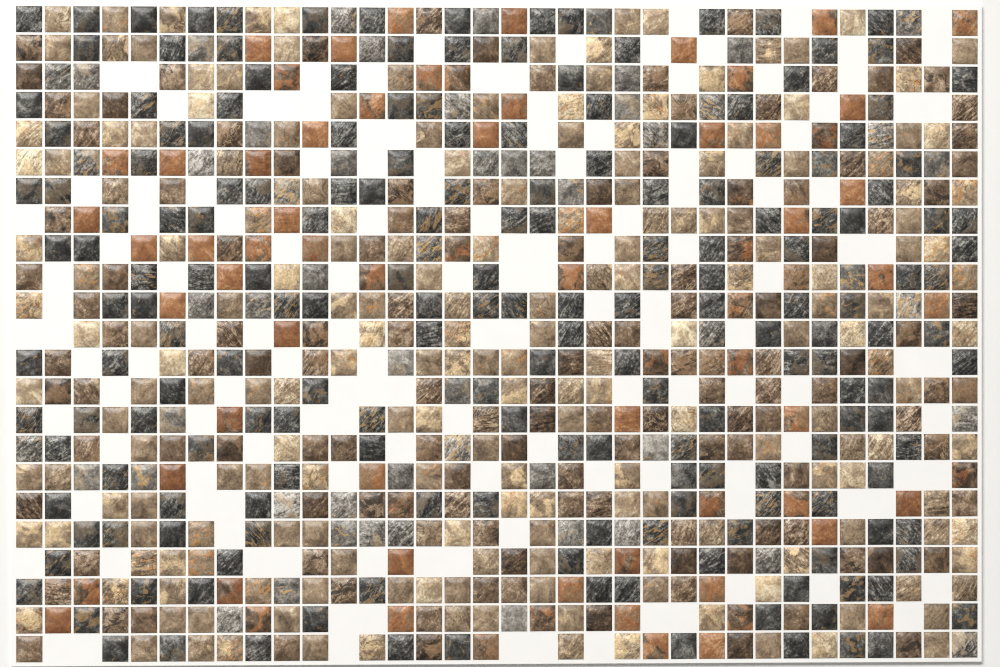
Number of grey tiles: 55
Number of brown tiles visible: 200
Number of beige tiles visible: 197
